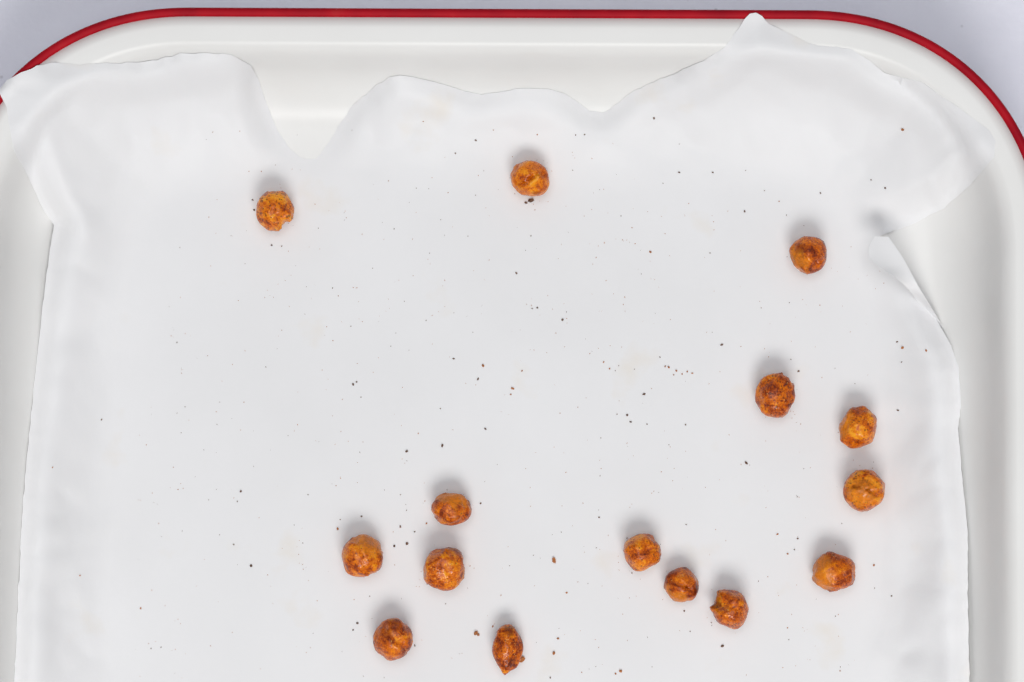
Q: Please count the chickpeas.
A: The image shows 15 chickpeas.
